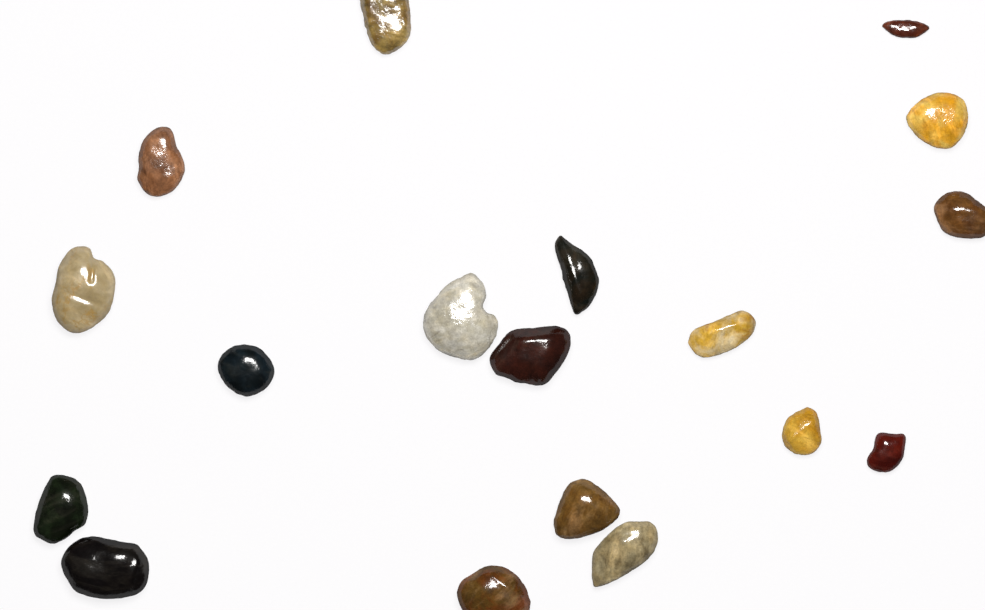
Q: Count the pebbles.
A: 18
